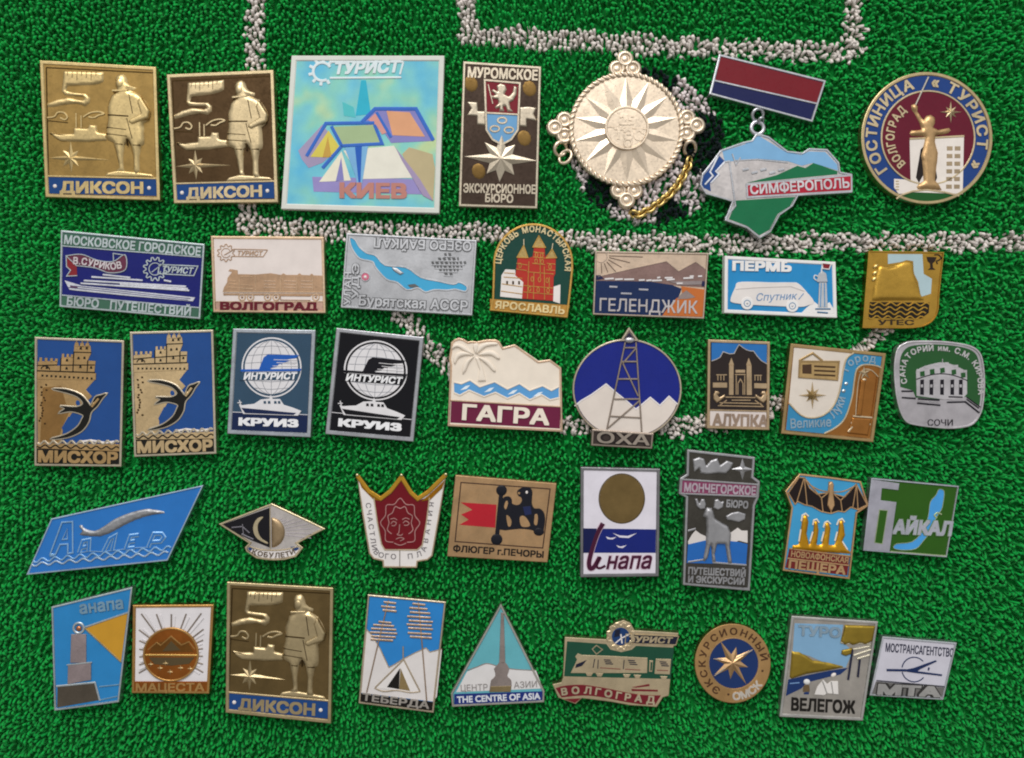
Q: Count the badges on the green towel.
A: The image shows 40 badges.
